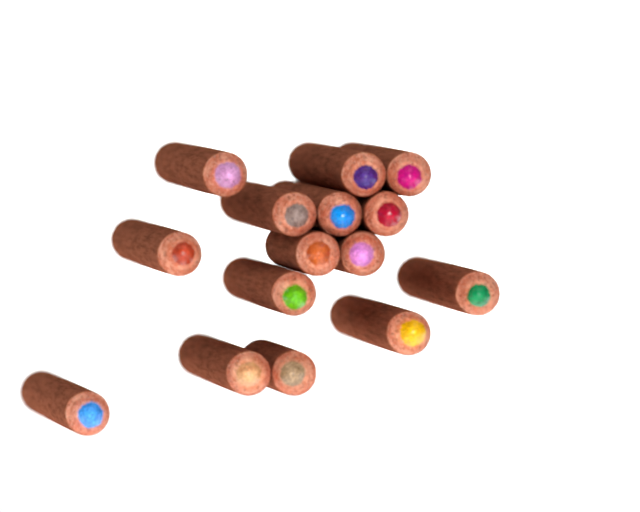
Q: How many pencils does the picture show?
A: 15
